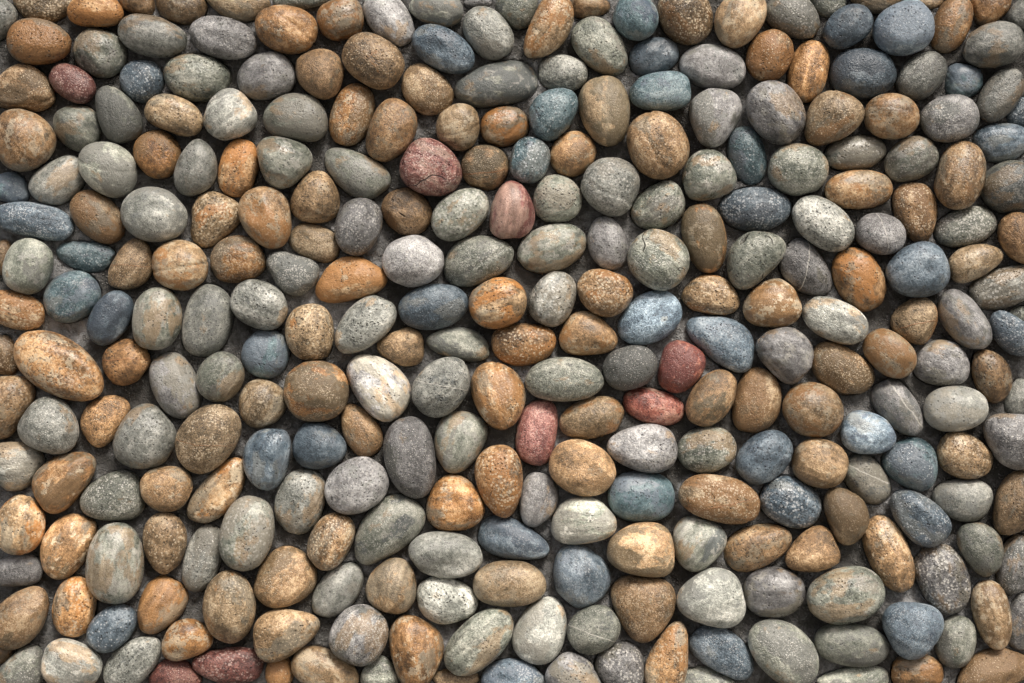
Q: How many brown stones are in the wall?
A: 119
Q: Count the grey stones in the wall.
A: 124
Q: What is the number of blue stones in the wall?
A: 40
